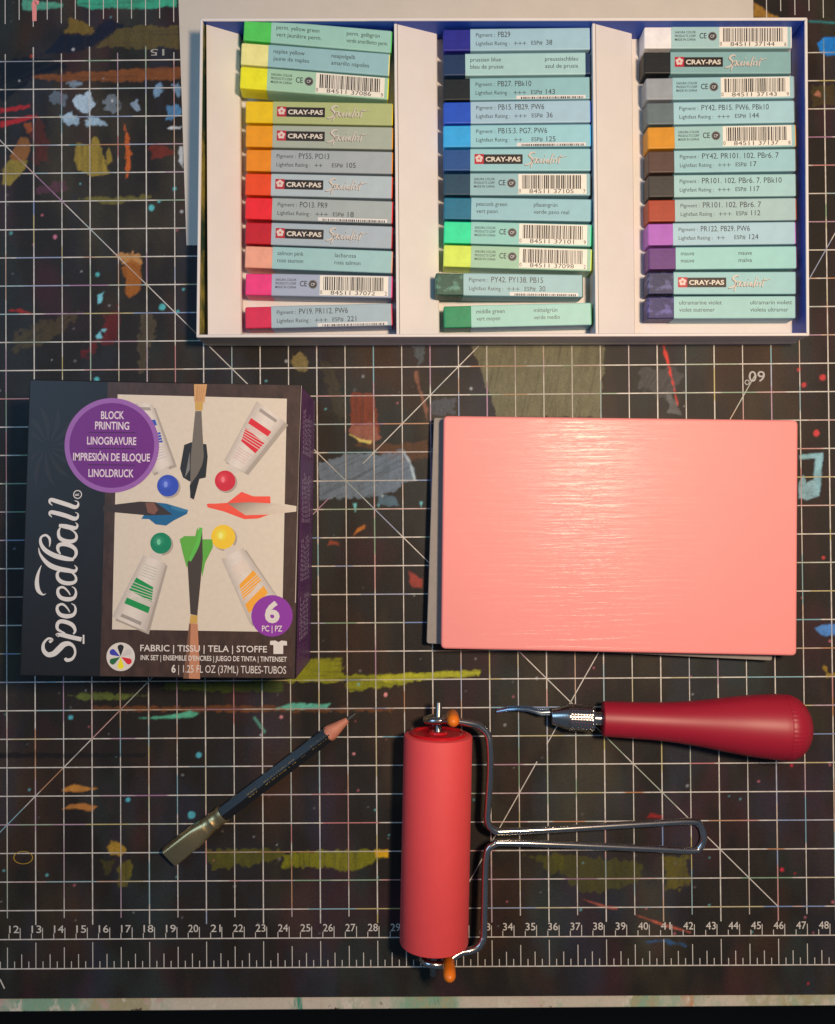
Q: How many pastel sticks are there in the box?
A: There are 36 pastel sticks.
